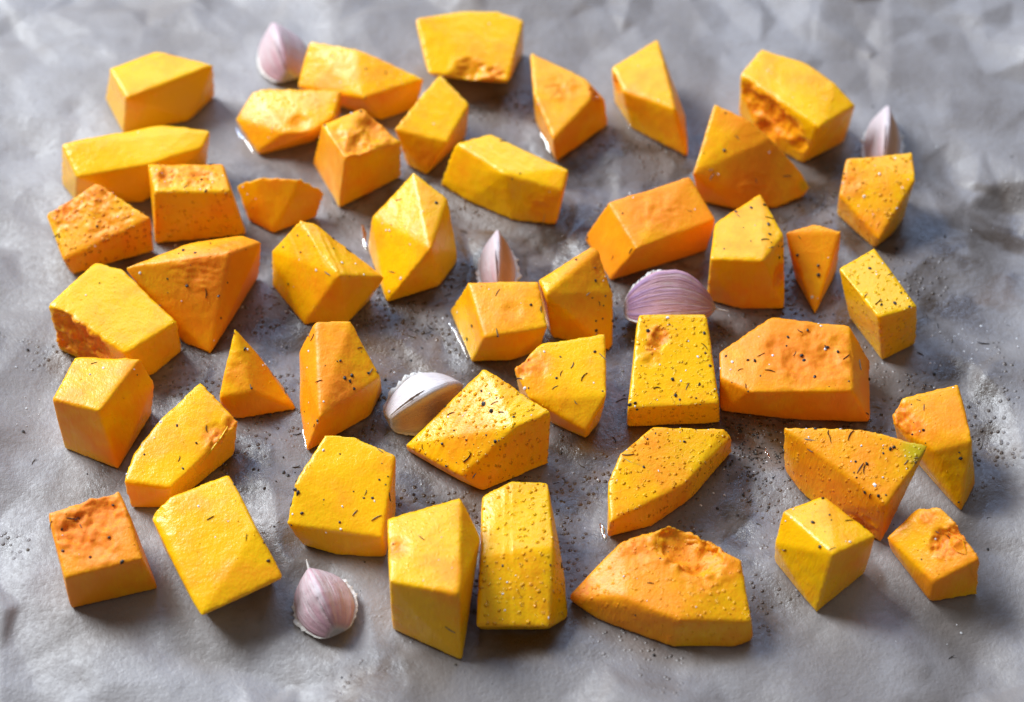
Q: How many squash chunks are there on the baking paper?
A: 45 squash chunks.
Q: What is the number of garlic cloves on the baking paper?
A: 6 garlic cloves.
